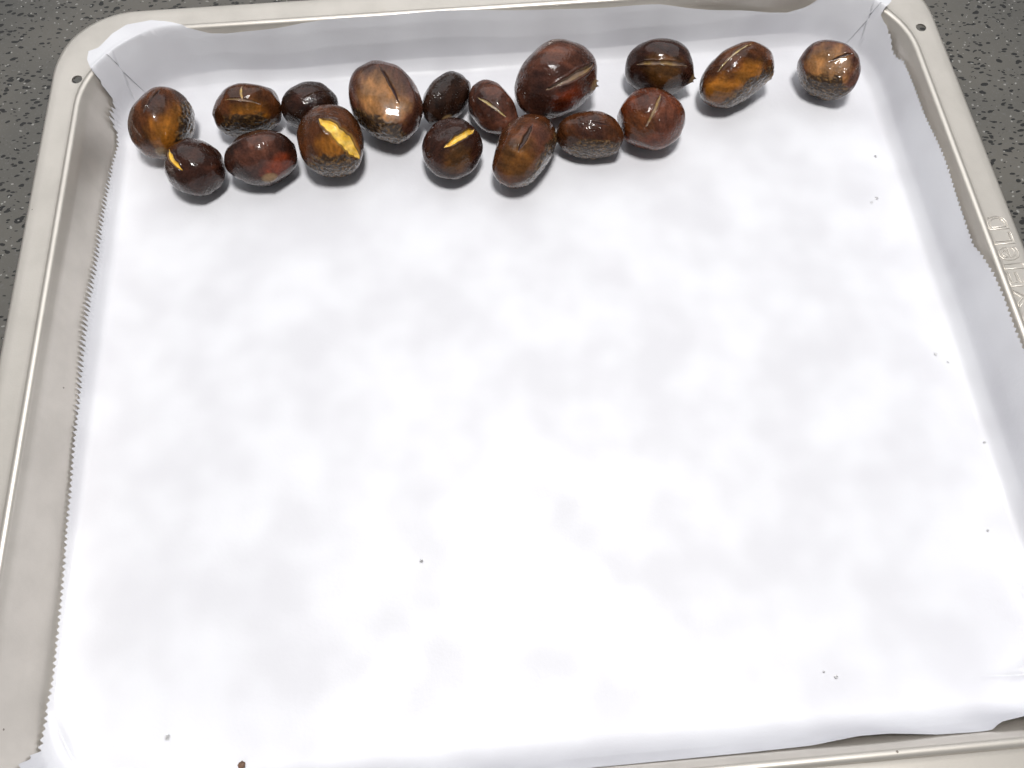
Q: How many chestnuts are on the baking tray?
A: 17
